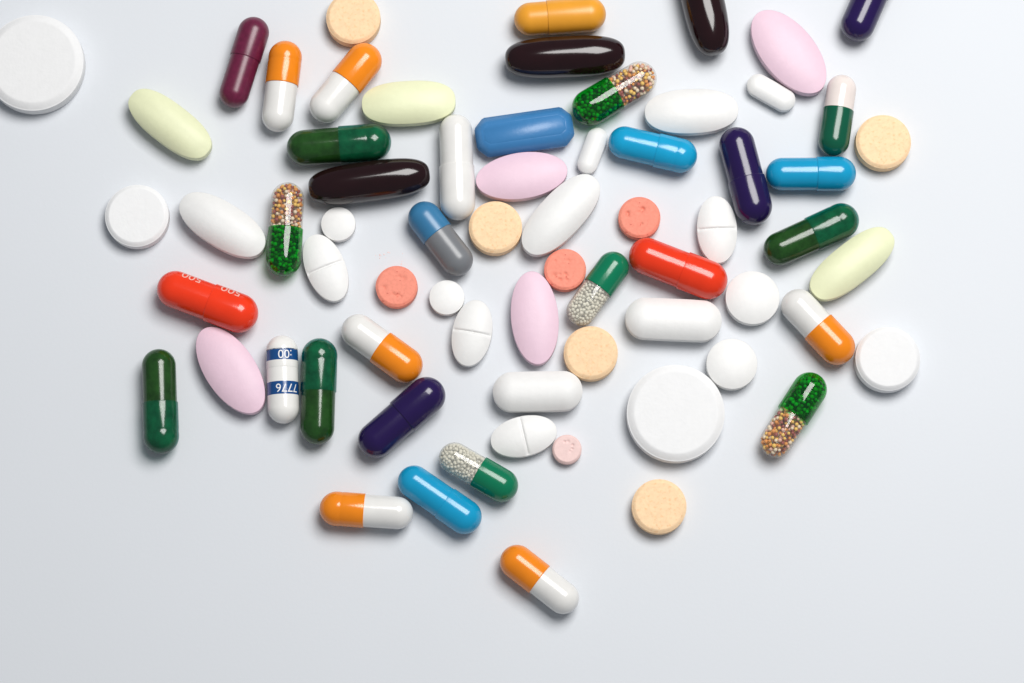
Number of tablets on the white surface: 36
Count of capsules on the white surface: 32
